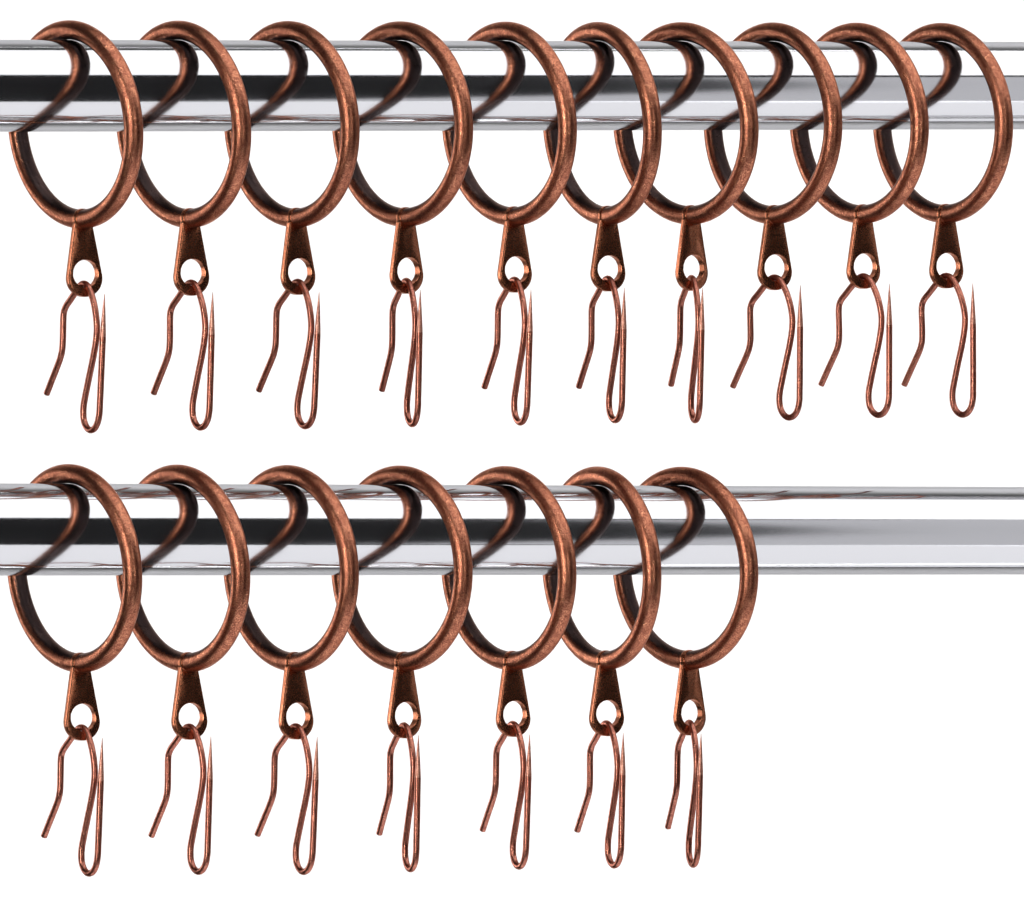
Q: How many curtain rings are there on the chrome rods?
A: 17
